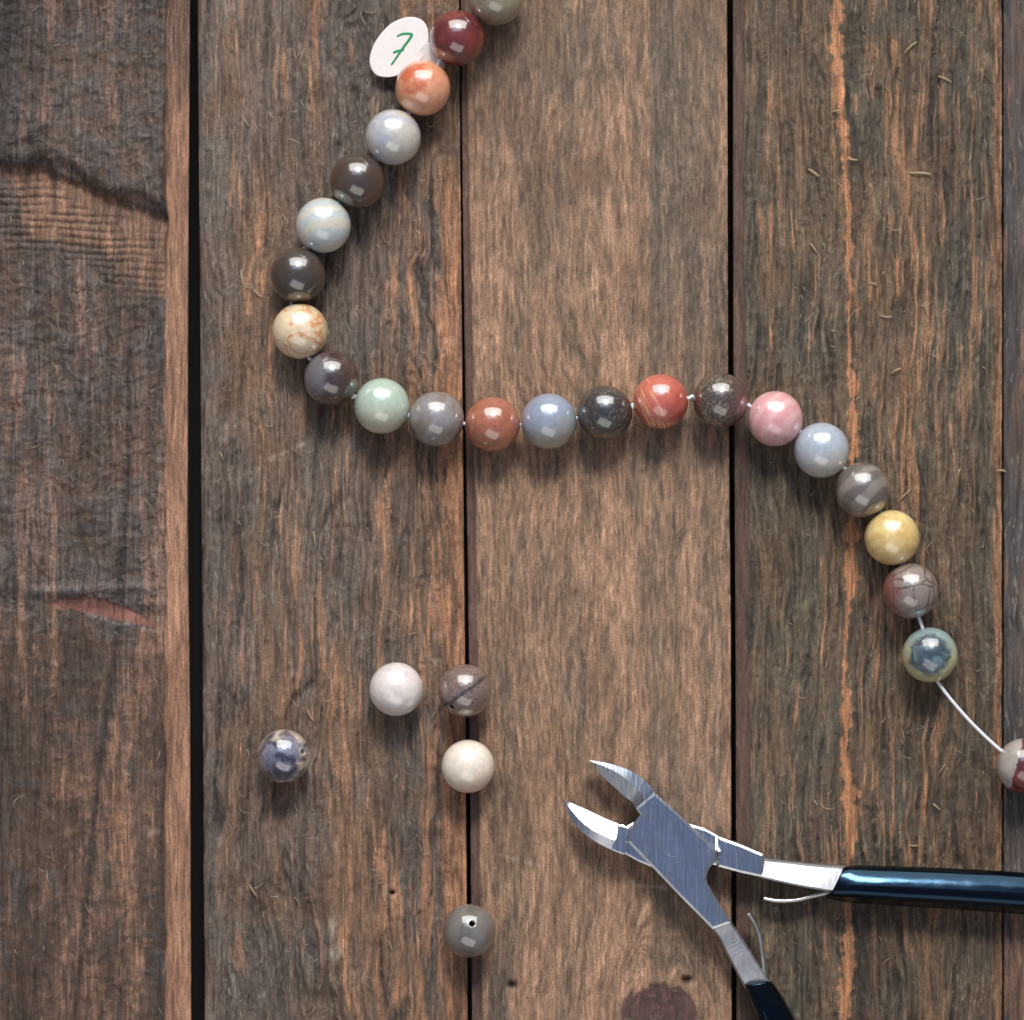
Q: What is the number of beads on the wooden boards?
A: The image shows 28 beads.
